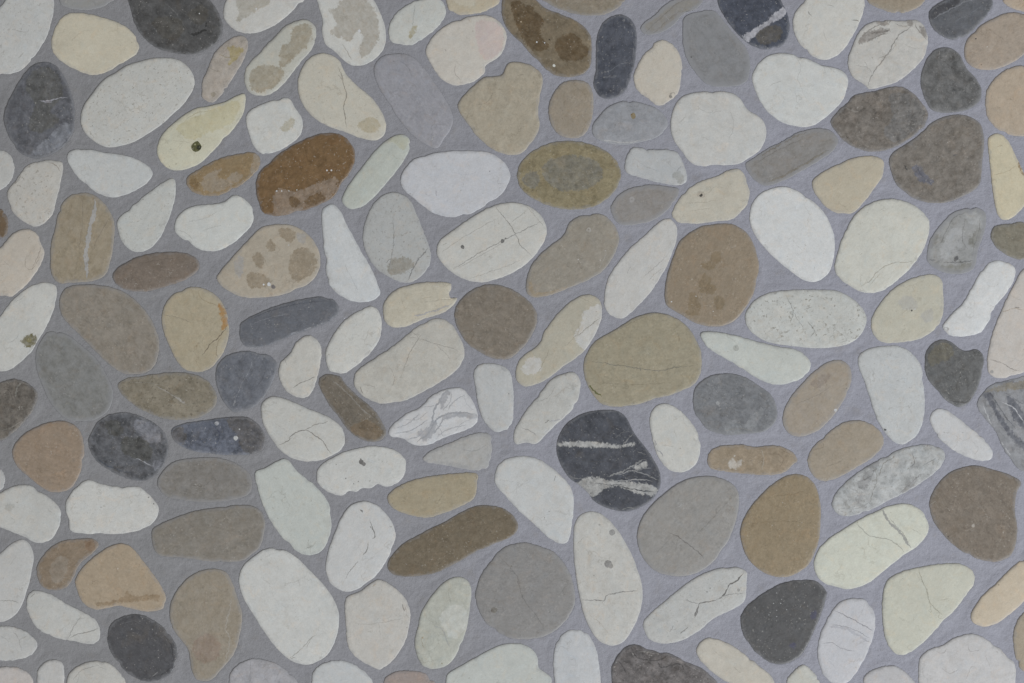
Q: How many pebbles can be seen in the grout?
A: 156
